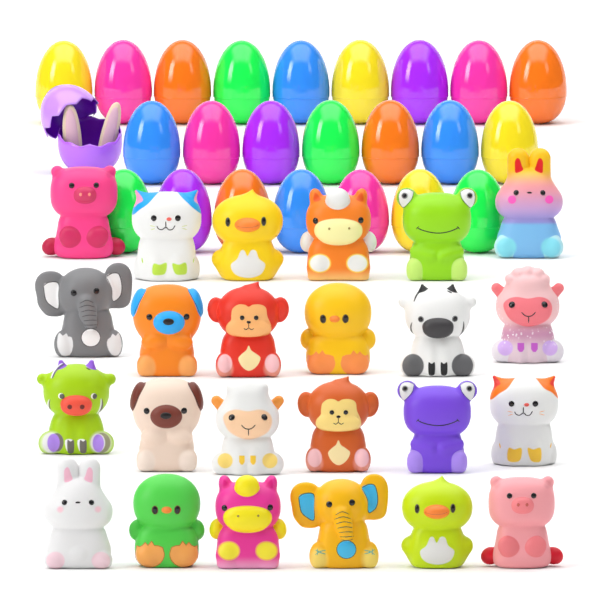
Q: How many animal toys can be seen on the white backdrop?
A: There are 24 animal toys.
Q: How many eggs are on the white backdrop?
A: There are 24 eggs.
